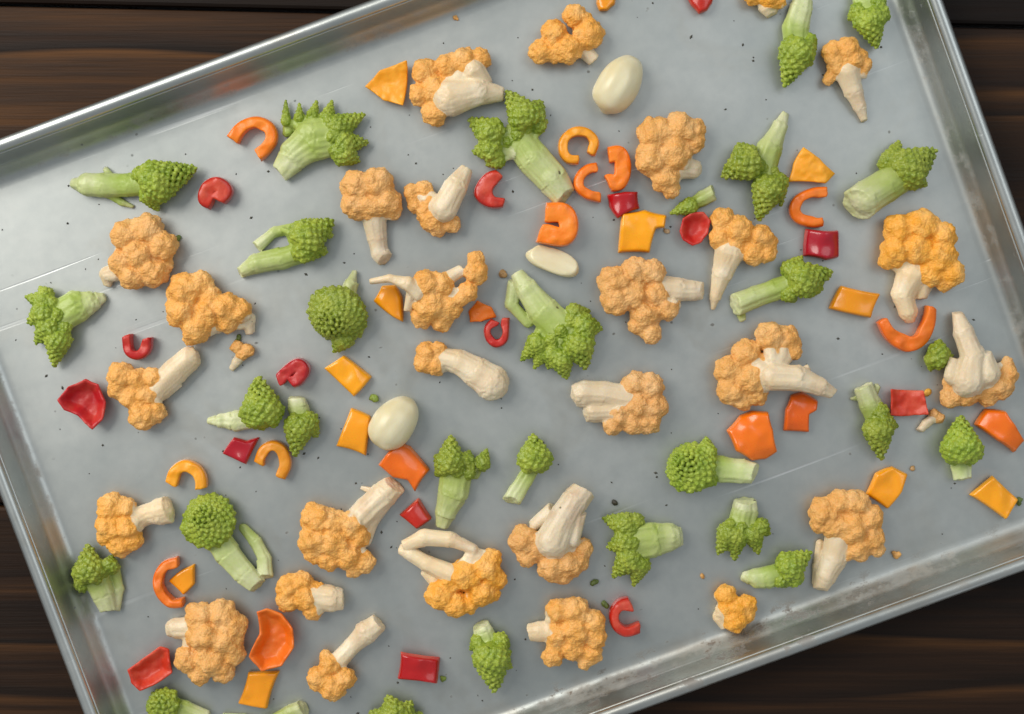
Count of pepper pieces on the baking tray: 44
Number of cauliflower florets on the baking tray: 30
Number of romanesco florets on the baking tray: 30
